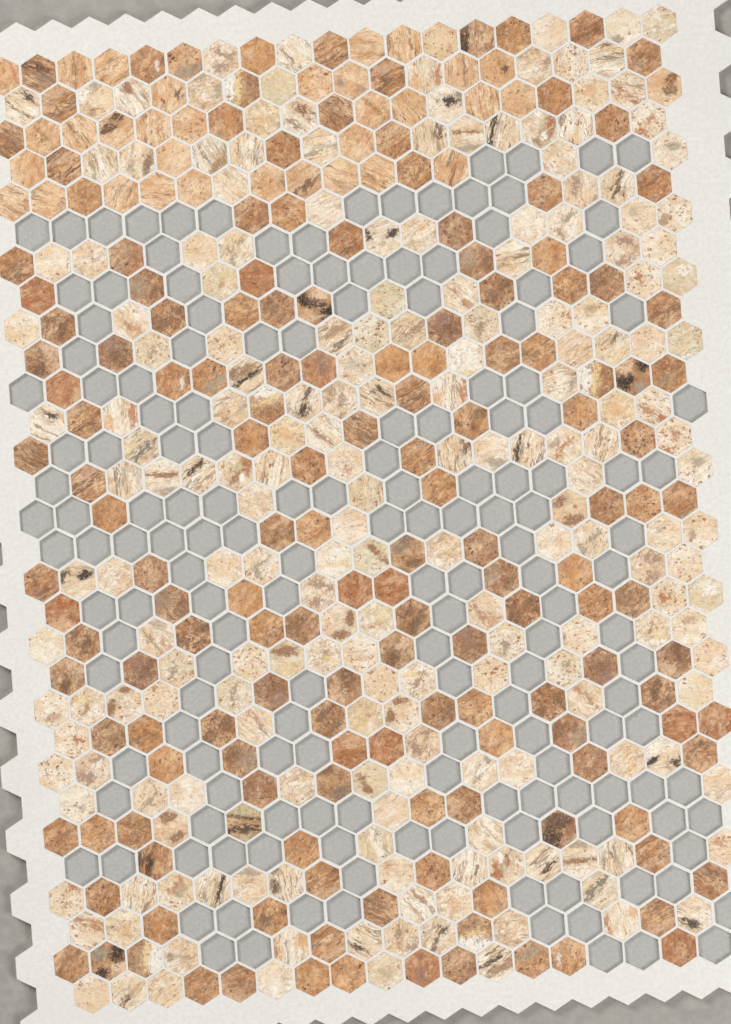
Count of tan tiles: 34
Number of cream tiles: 198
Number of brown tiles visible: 159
